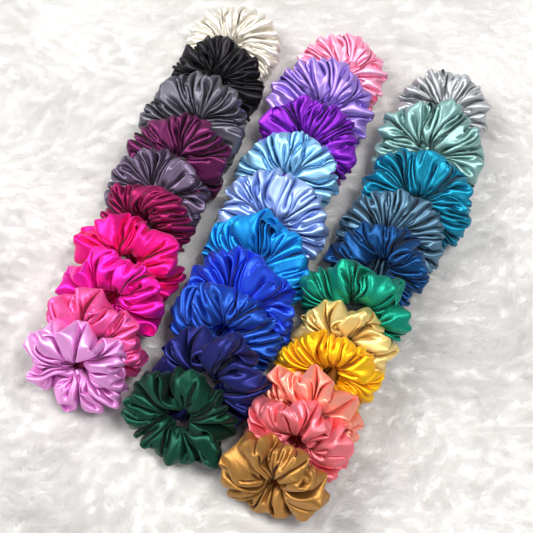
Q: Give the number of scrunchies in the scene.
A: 31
